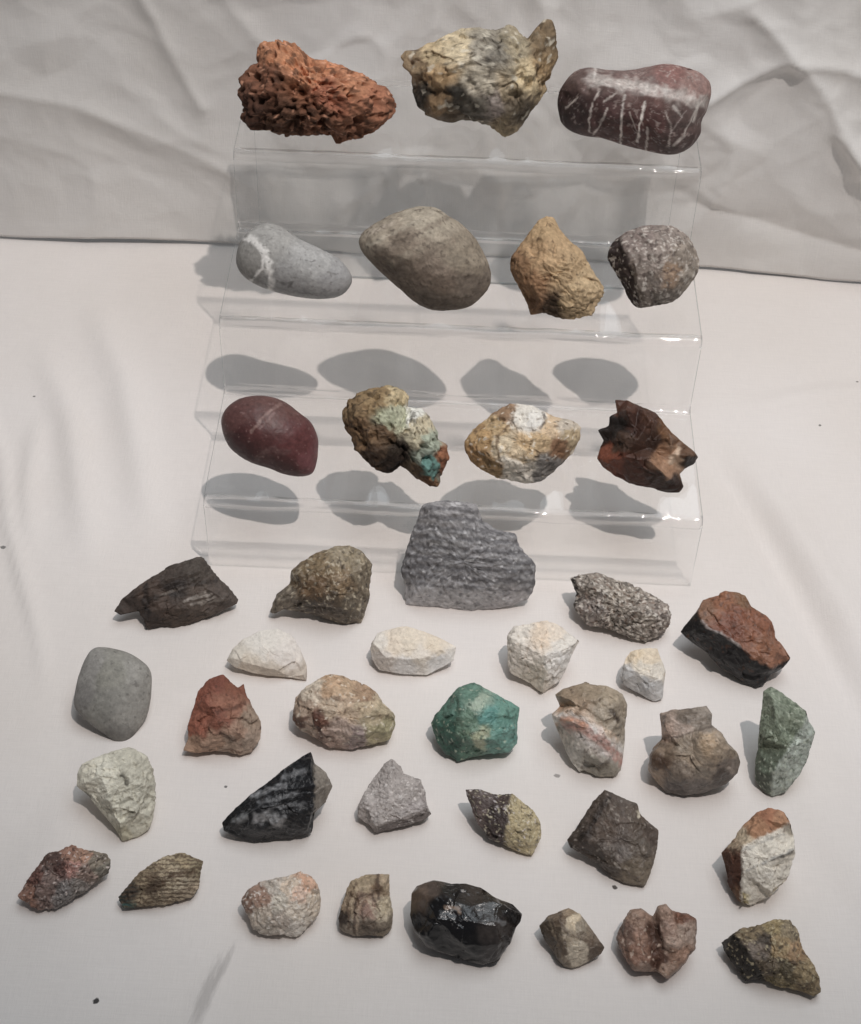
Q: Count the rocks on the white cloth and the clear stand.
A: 41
